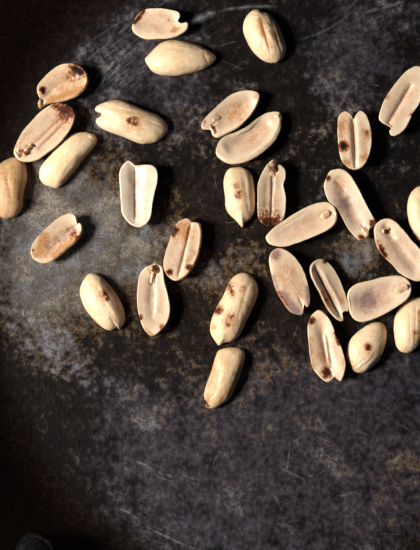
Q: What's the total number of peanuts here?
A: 31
